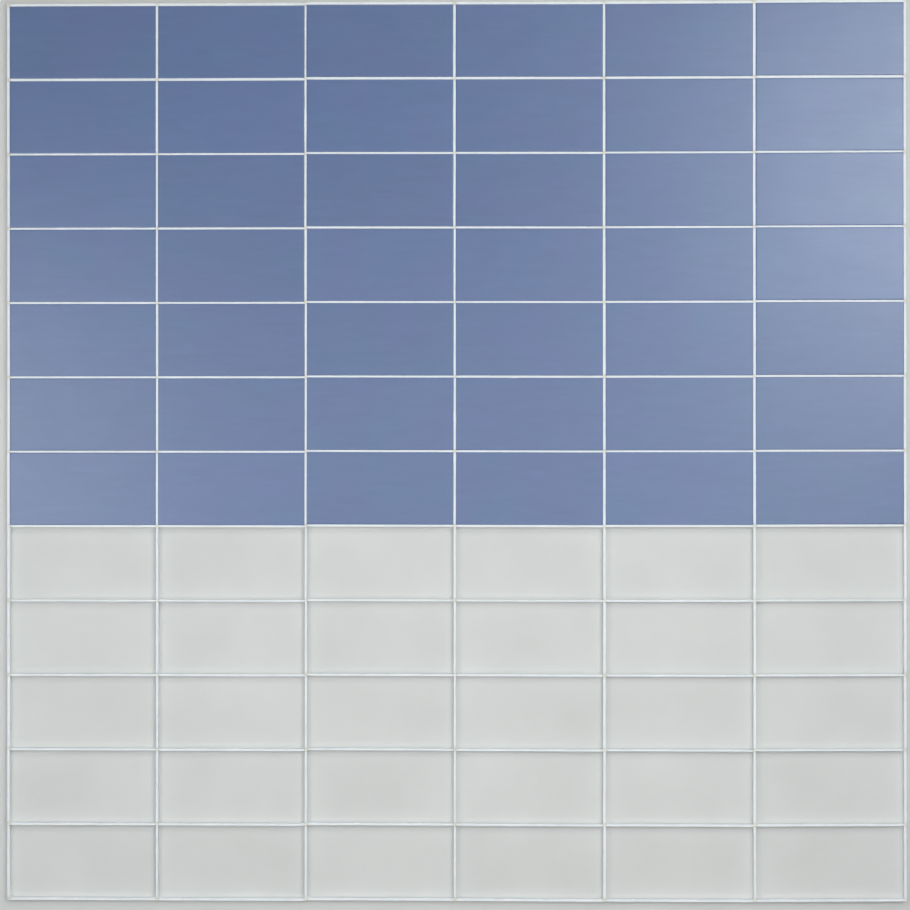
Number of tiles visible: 42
